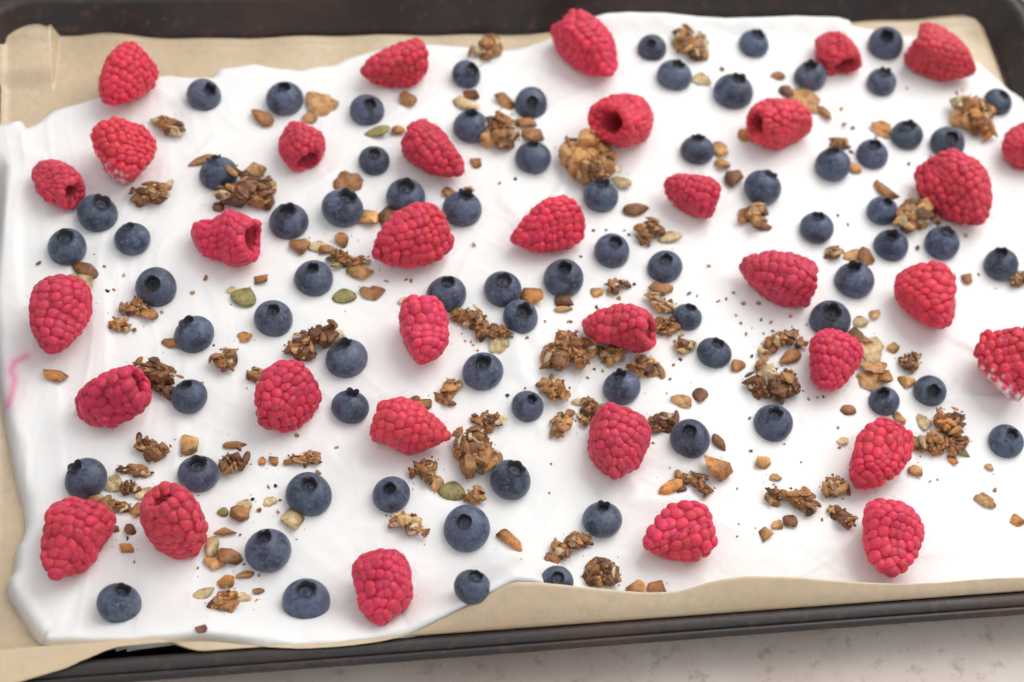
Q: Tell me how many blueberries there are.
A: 73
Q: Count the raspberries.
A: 34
